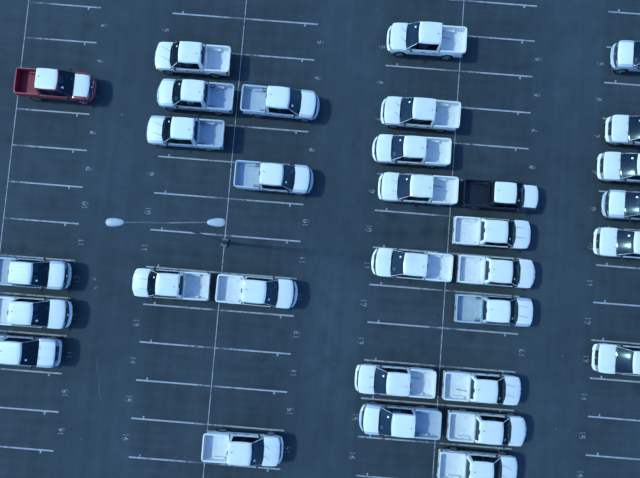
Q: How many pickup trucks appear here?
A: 32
